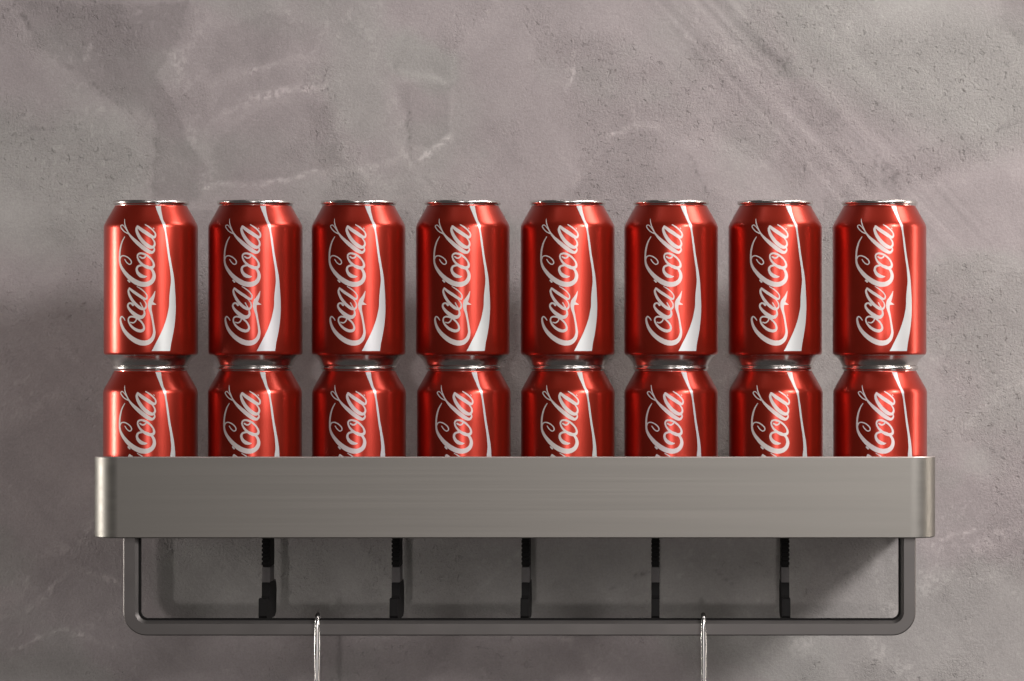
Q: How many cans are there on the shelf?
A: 16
